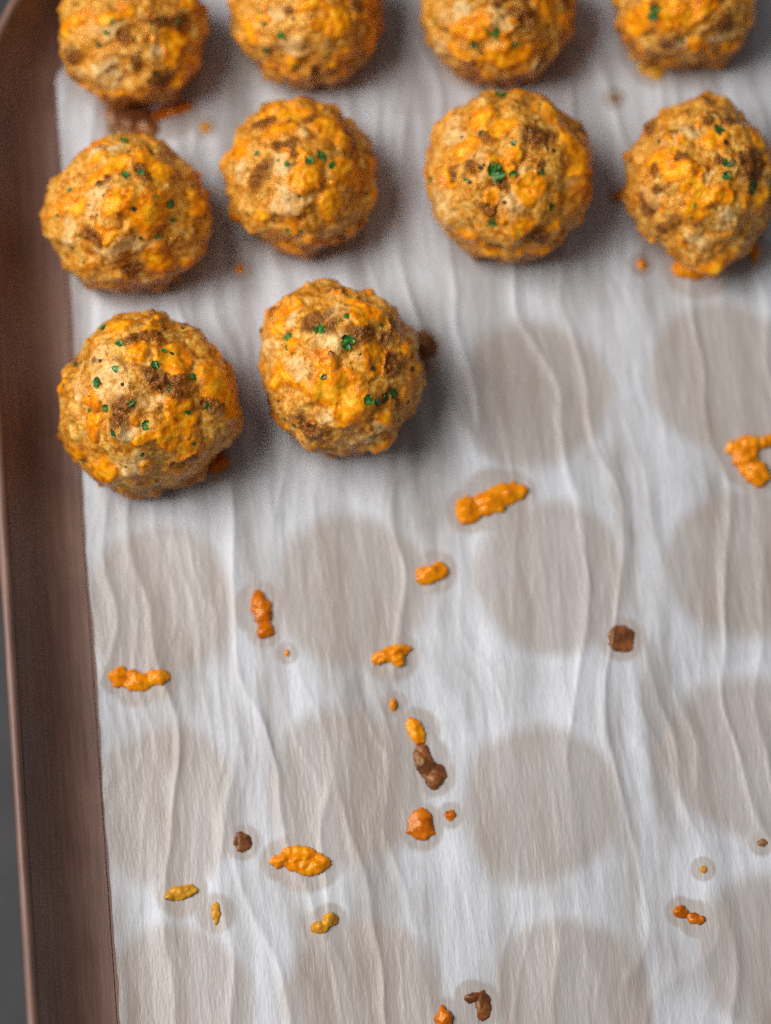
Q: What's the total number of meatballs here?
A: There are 10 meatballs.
